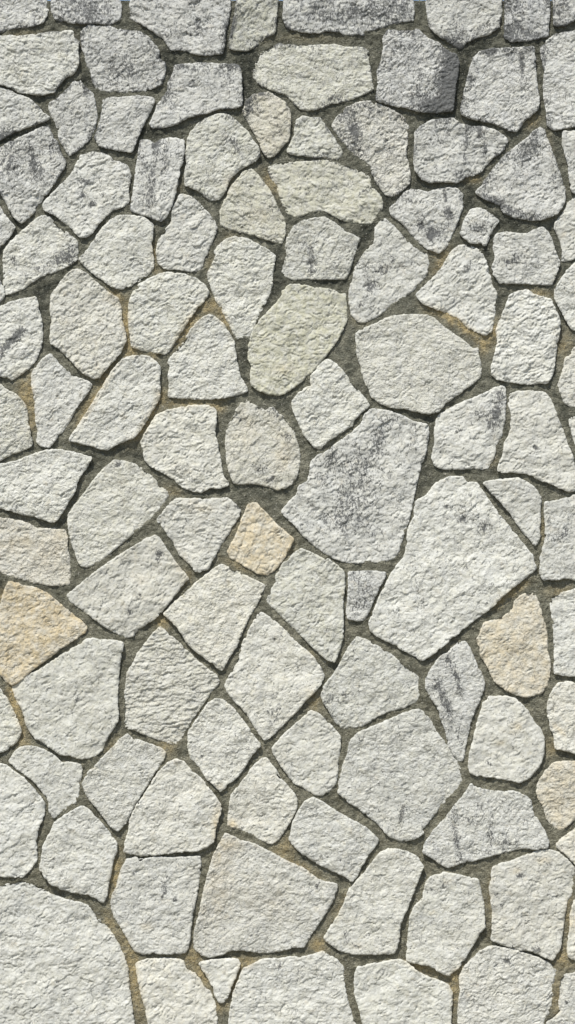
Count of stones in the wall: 111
